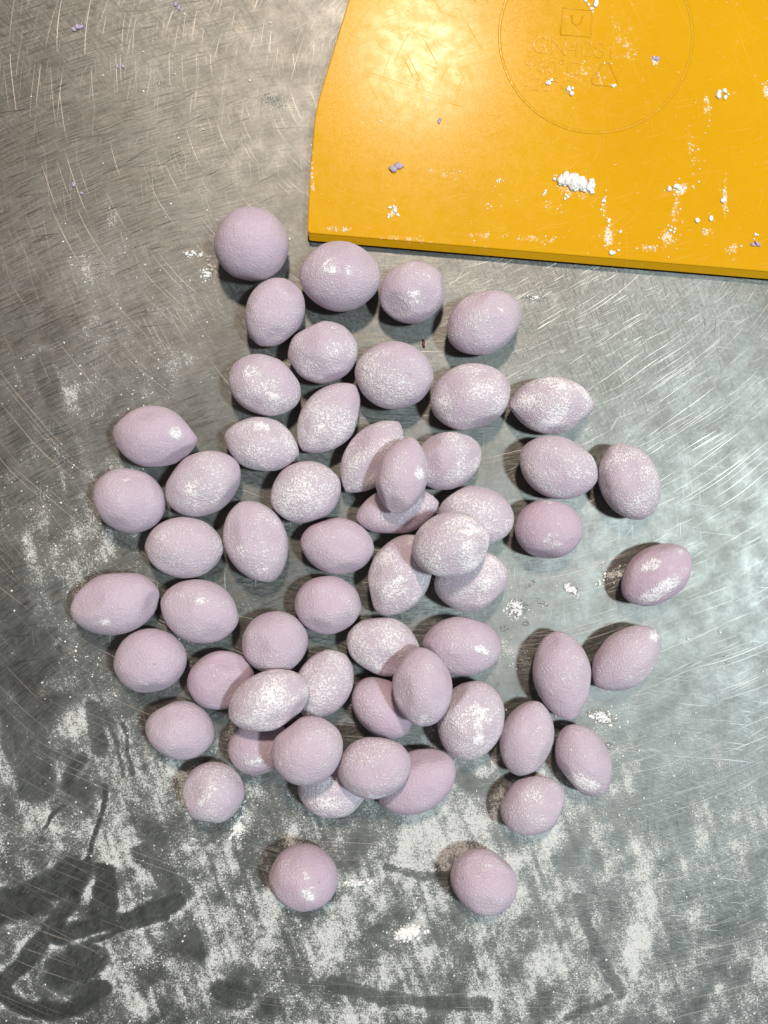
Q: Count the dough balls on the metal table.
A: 58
